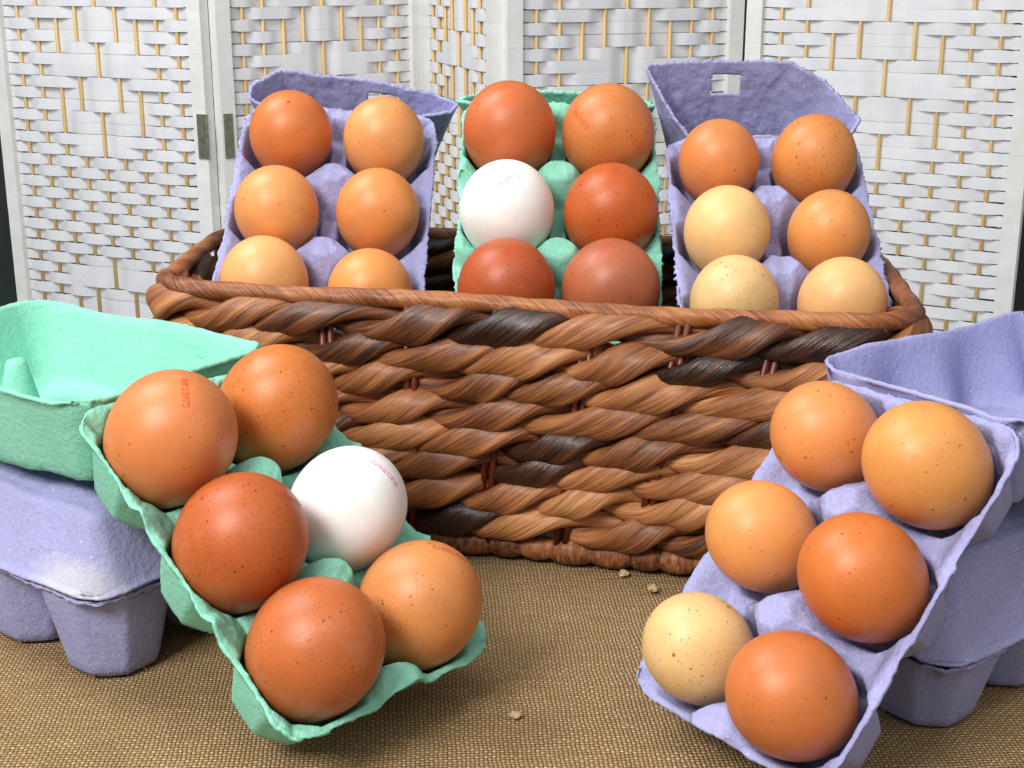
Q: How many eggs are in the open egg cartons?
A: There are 30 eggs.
